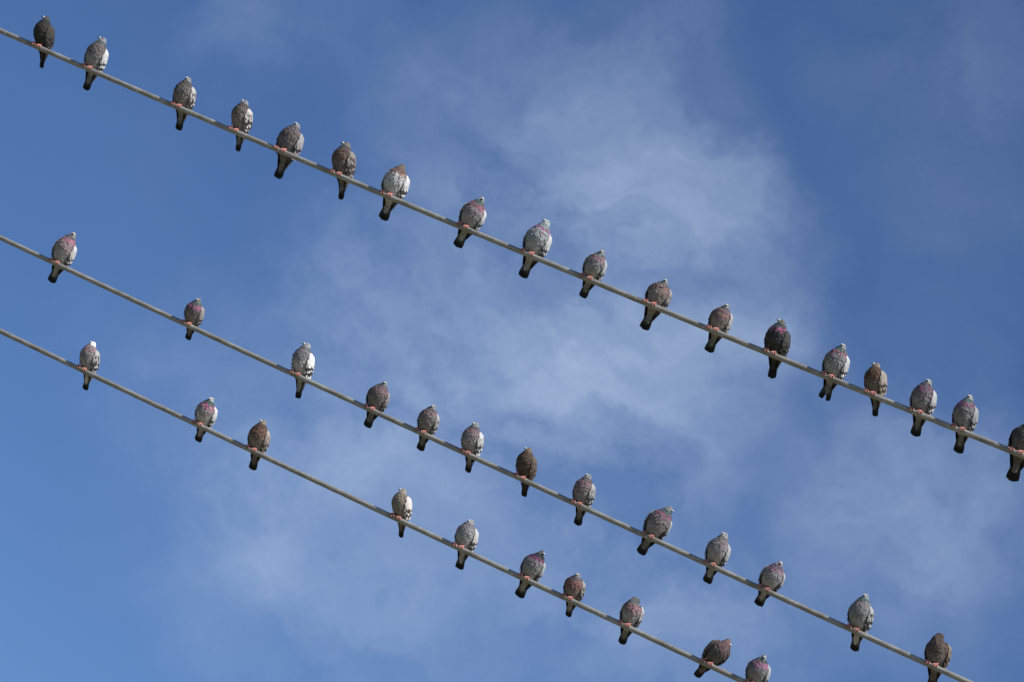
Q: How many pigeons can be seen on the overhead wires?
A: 41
